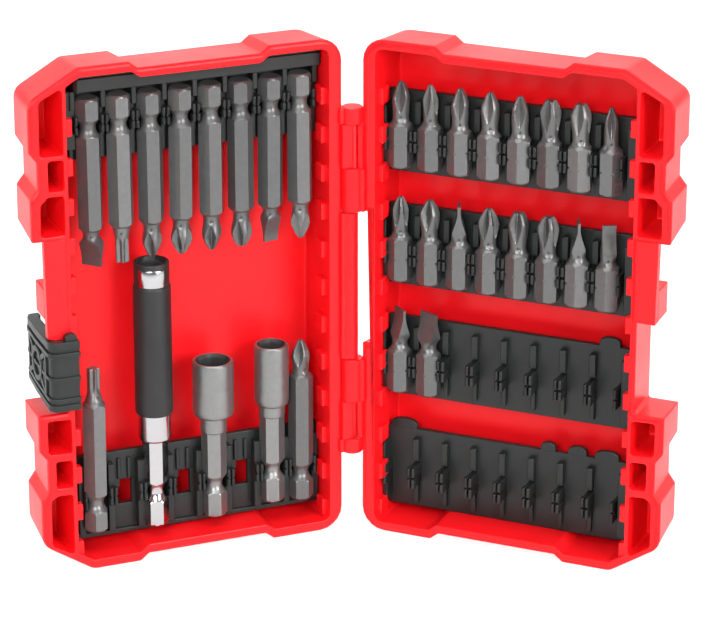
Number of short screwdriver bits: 18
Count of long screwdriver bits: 10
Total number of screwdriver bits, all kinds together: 28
